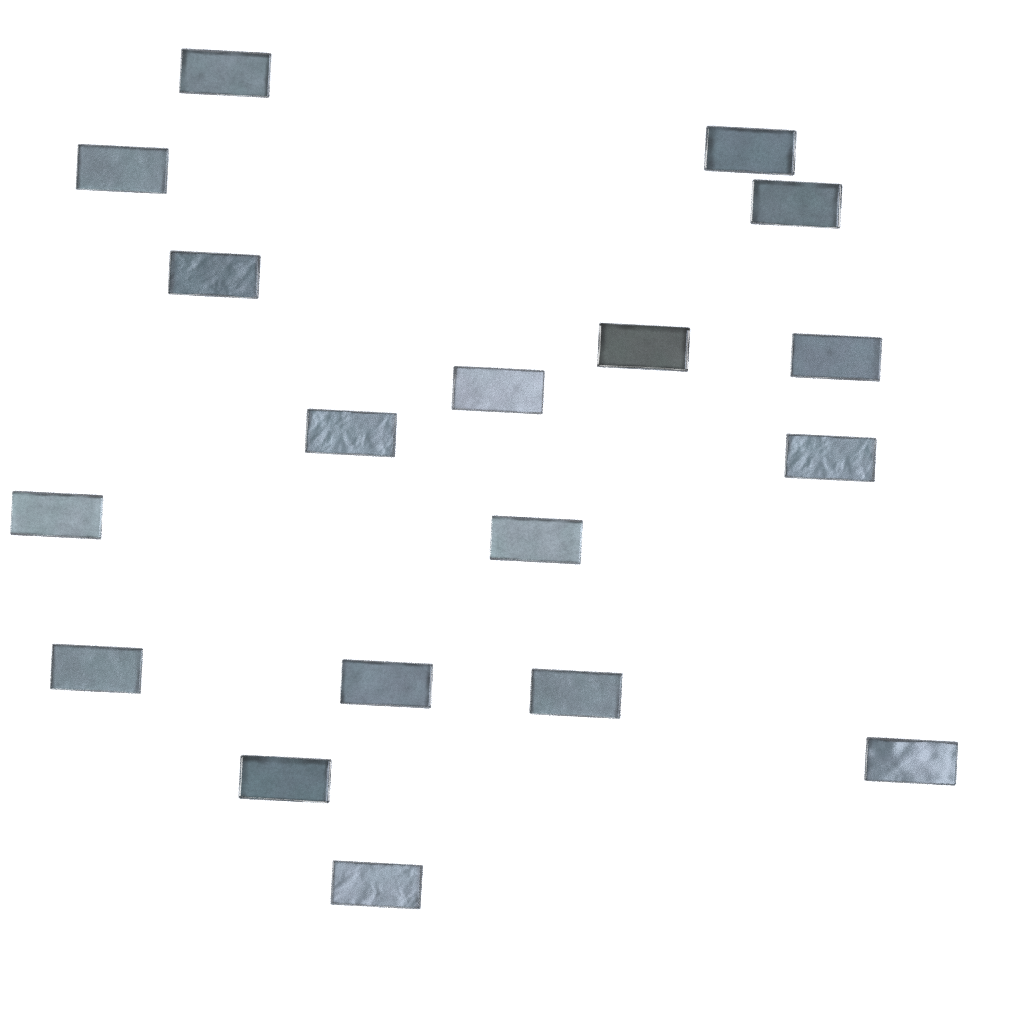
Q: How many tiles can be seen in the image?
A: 18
